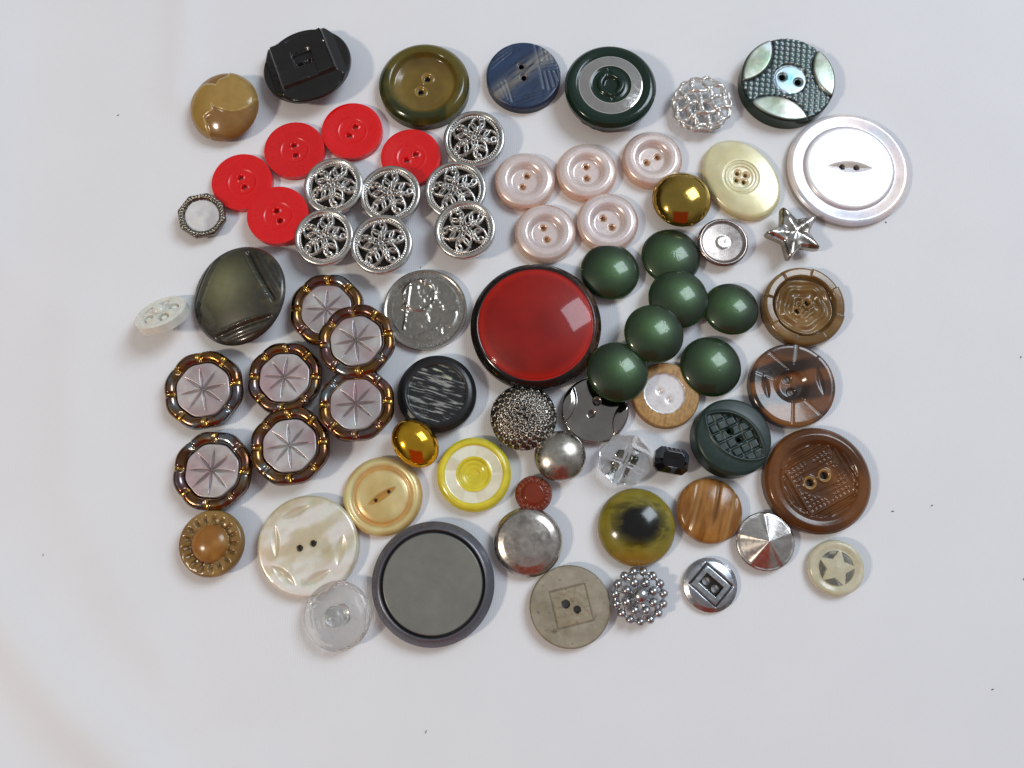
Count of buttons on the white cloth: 74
